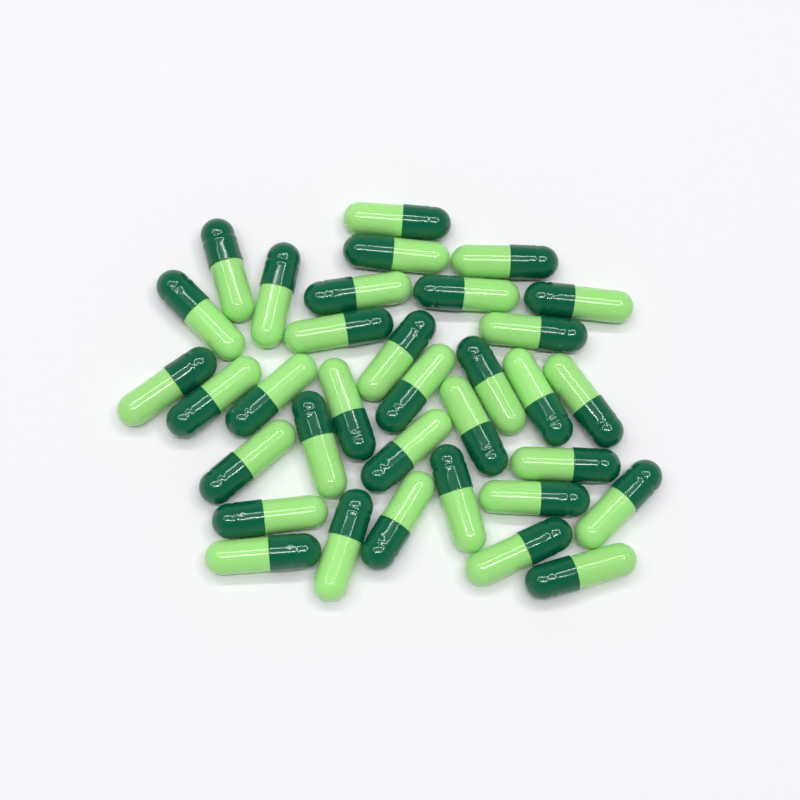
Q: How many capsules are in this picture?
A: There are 34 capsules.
